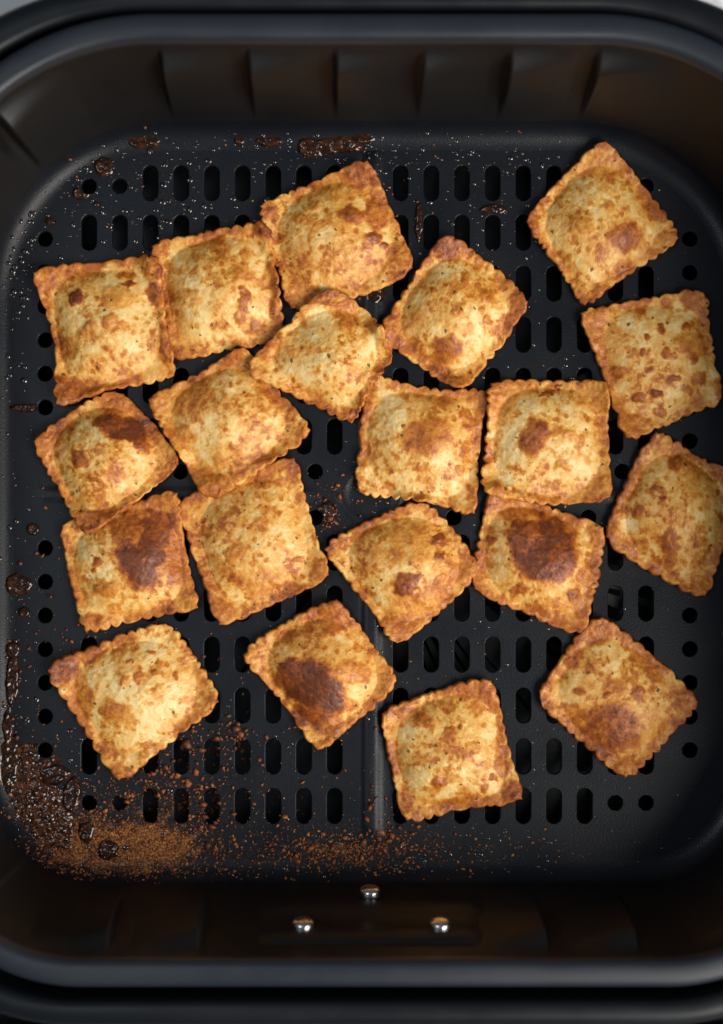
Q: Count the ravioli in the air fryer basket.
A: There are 20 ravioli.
